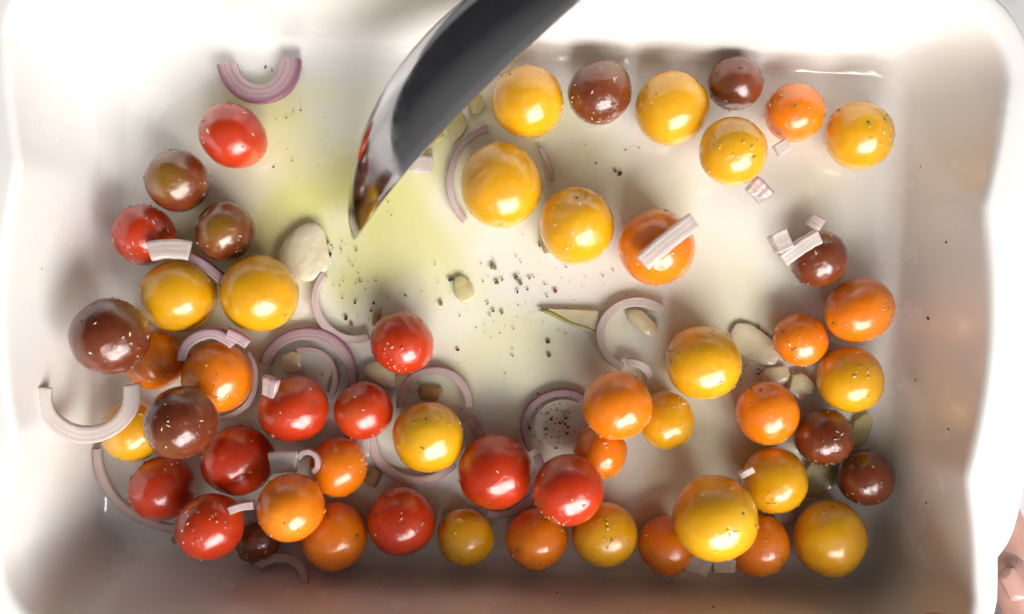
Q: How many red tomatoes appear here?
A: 11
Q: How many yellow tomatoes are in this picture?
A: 18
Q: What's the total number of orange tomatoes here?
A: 15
